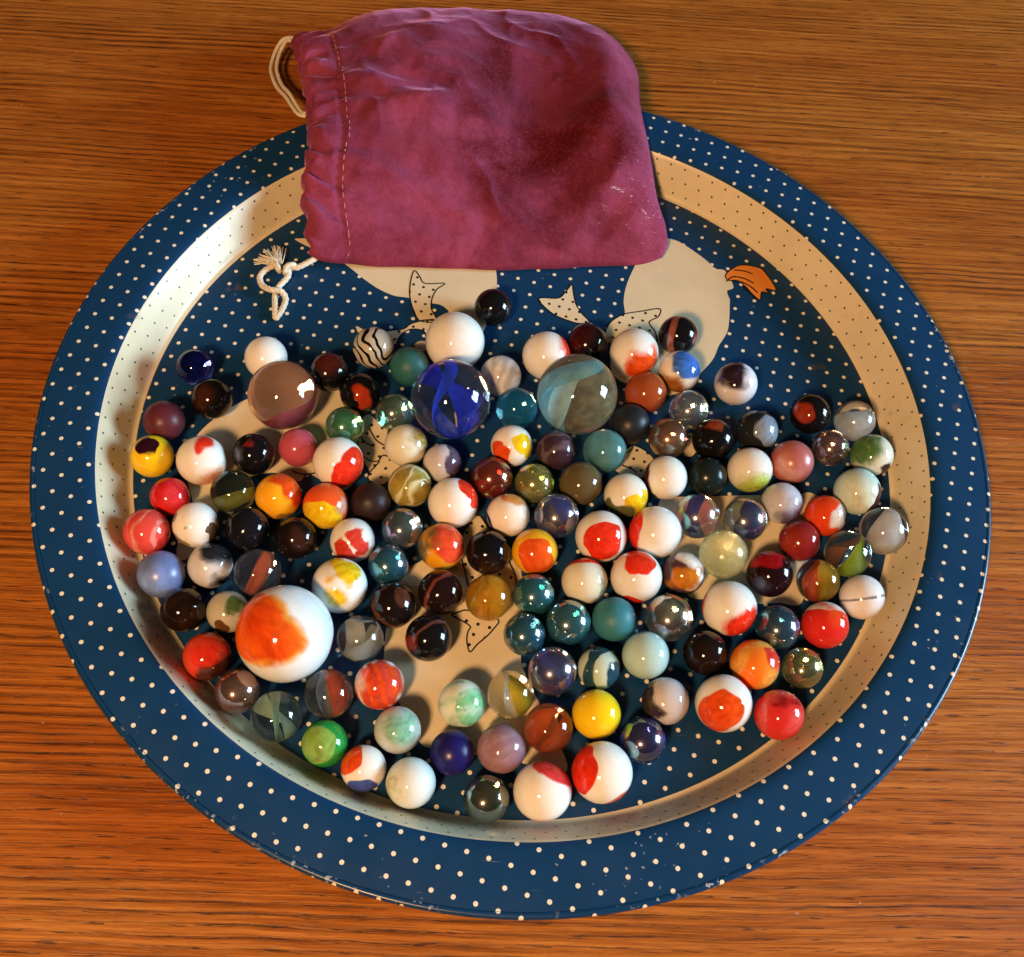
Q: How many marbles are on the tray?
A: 135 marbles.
